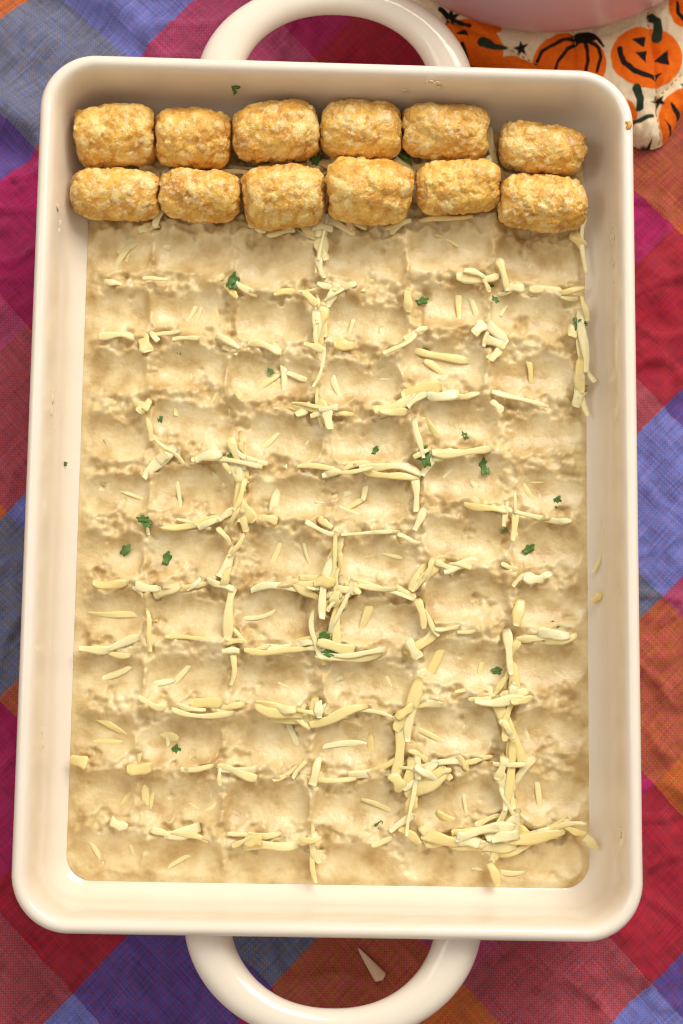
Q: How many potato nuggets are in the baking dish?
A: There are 12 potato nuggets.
